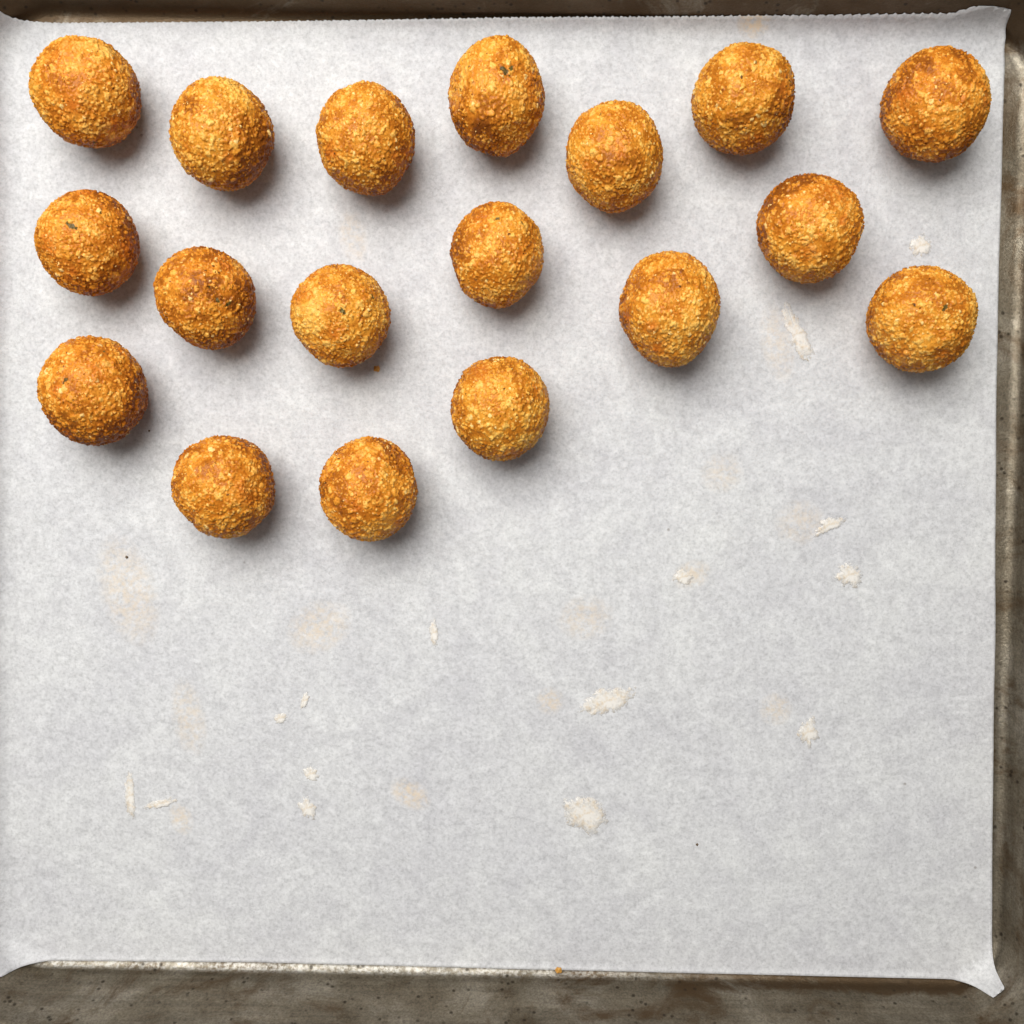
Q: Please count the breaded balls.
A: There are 18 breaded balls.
